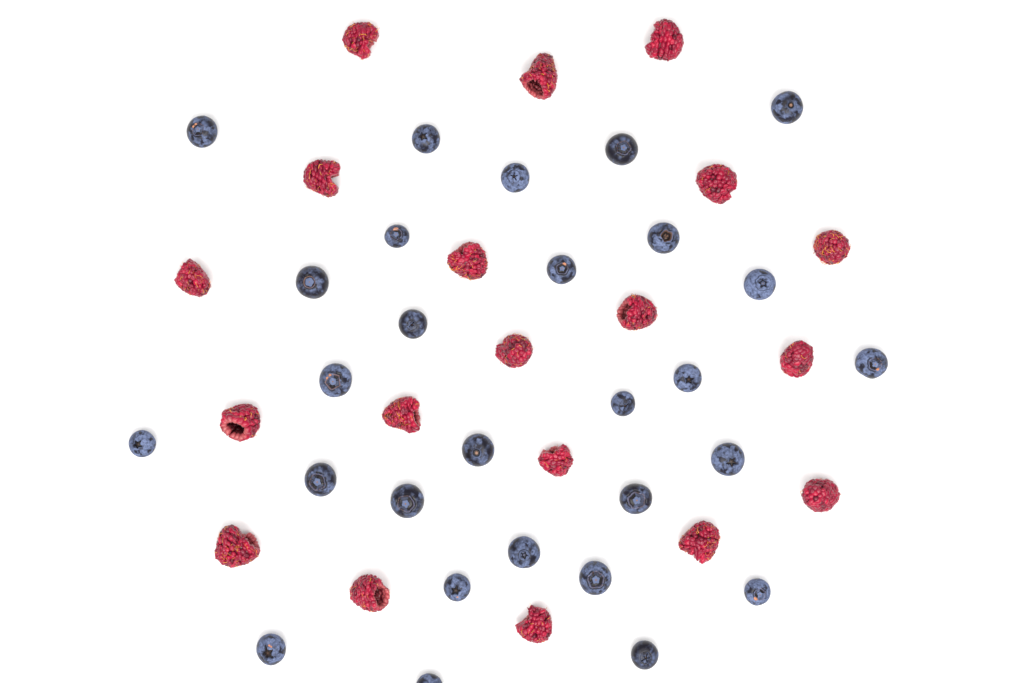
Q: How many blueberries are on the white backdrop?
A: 28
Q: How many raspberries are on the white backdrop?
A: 19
